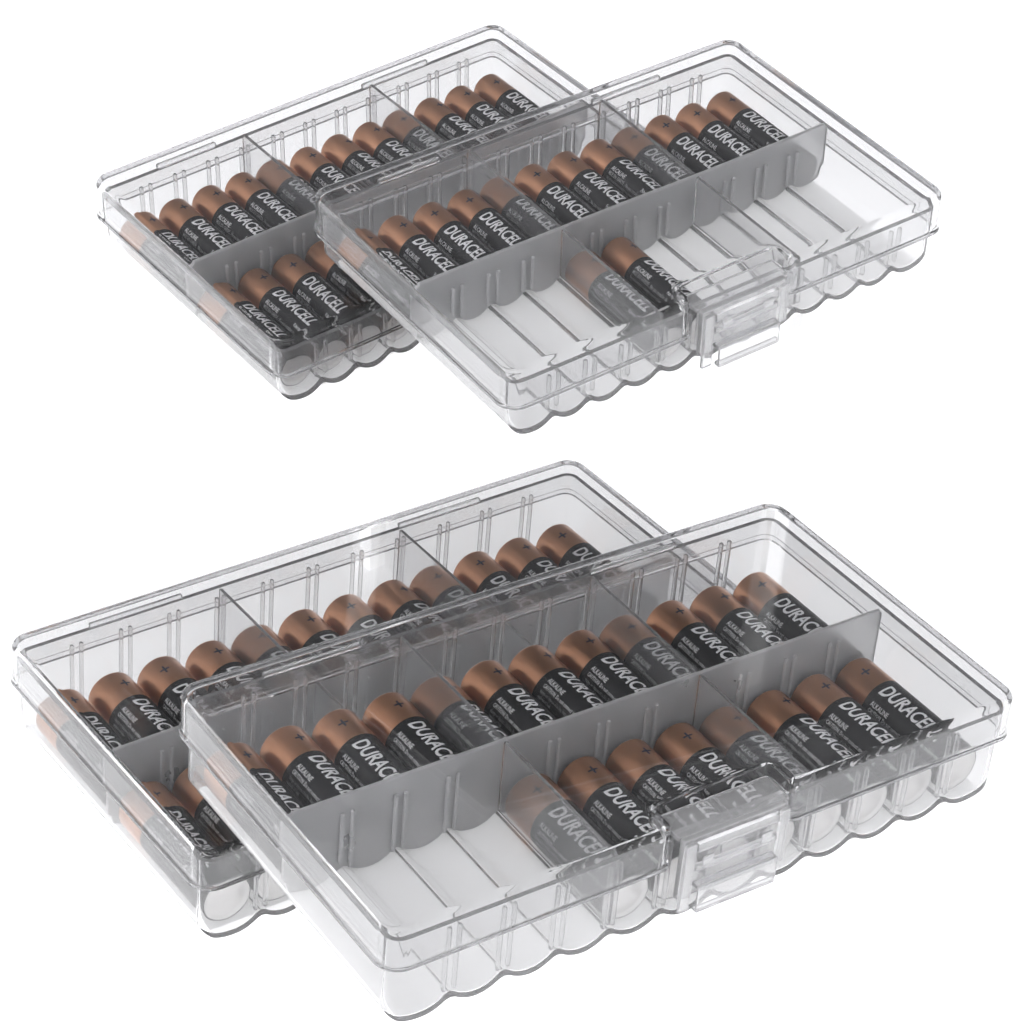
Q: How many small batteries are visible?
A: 30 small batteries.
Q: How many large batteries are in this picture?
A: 34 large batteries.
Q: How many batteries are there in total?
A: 64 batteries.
